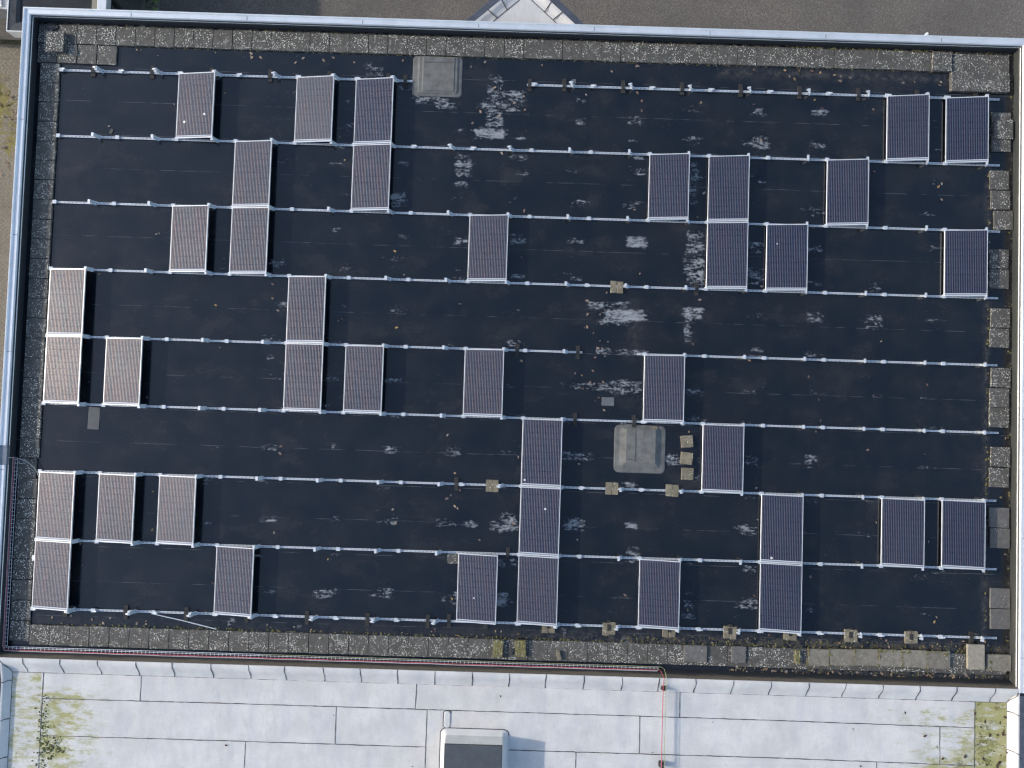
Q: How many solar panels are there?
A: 39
